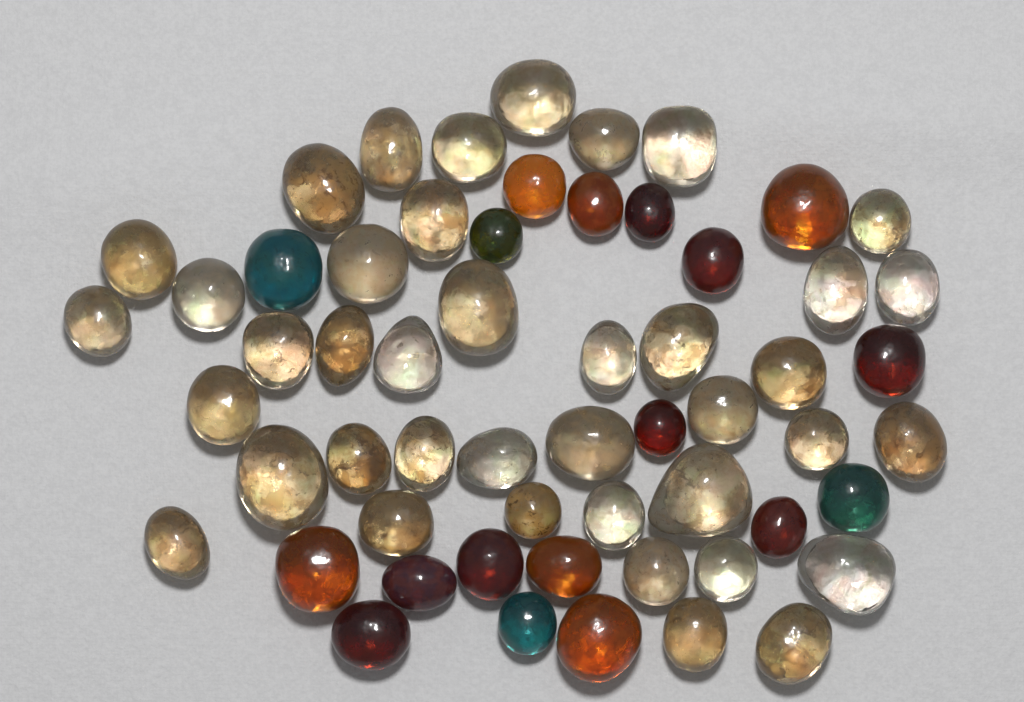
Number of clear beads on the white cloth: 40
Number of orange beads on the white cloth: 6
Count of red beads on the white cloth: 8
